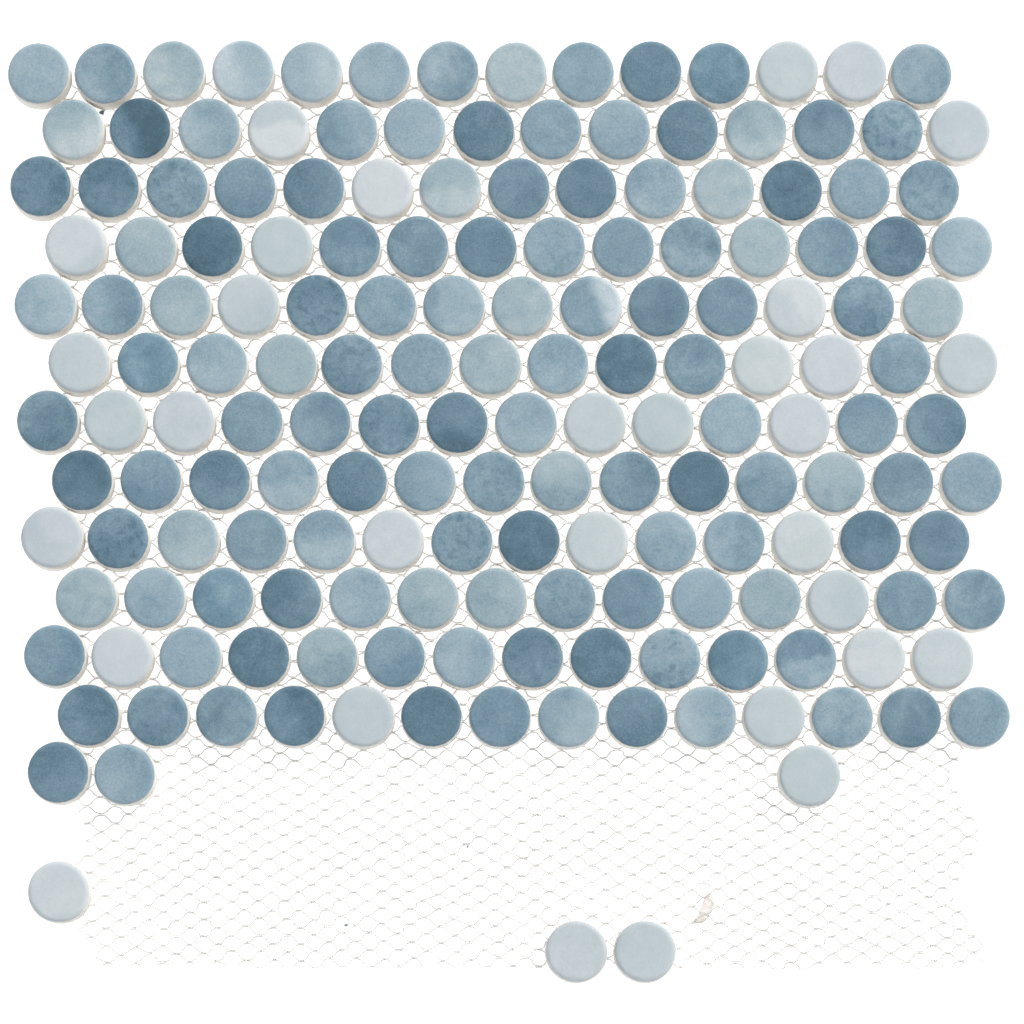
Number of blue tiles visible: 142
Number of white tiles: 32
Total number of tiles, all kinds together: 174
